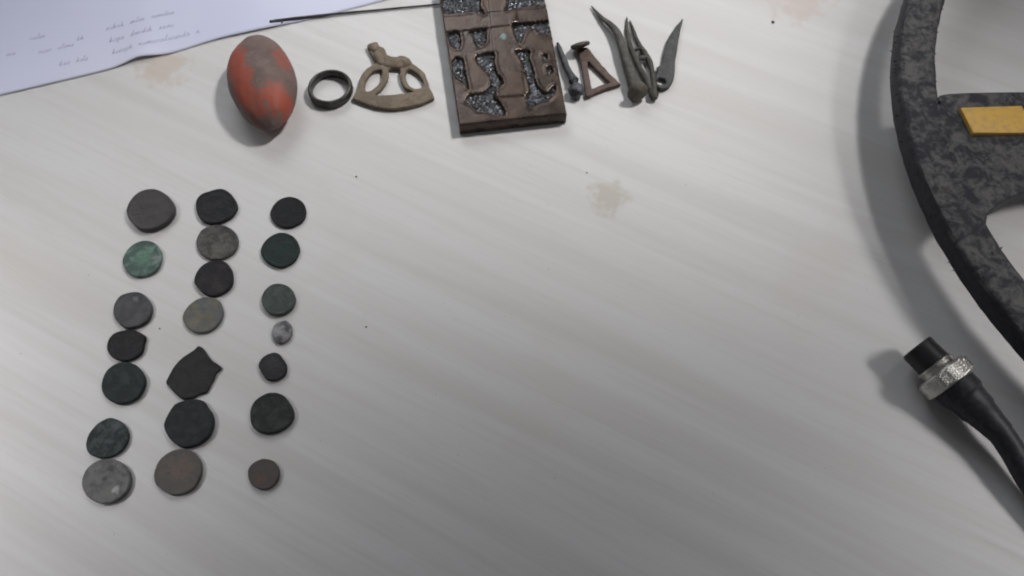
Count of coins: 21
